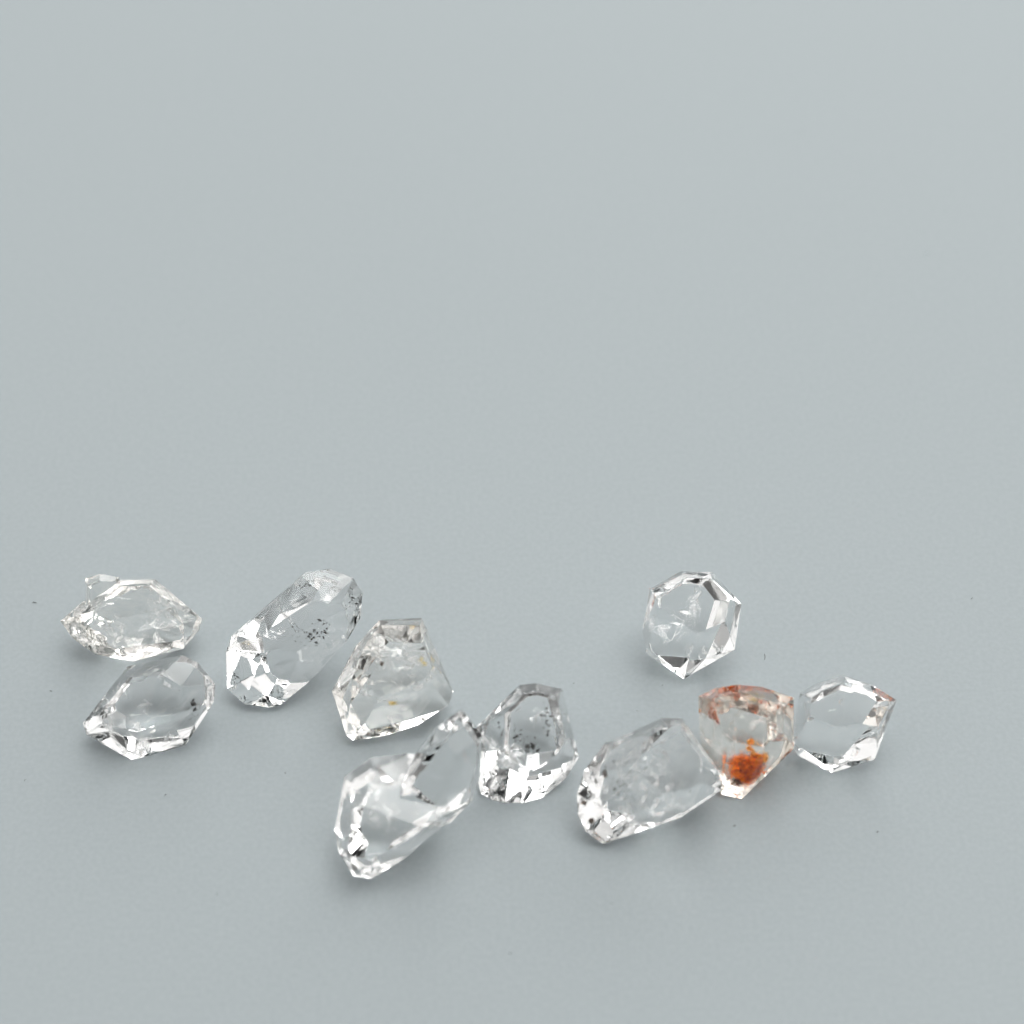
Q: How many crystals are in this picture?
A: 10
